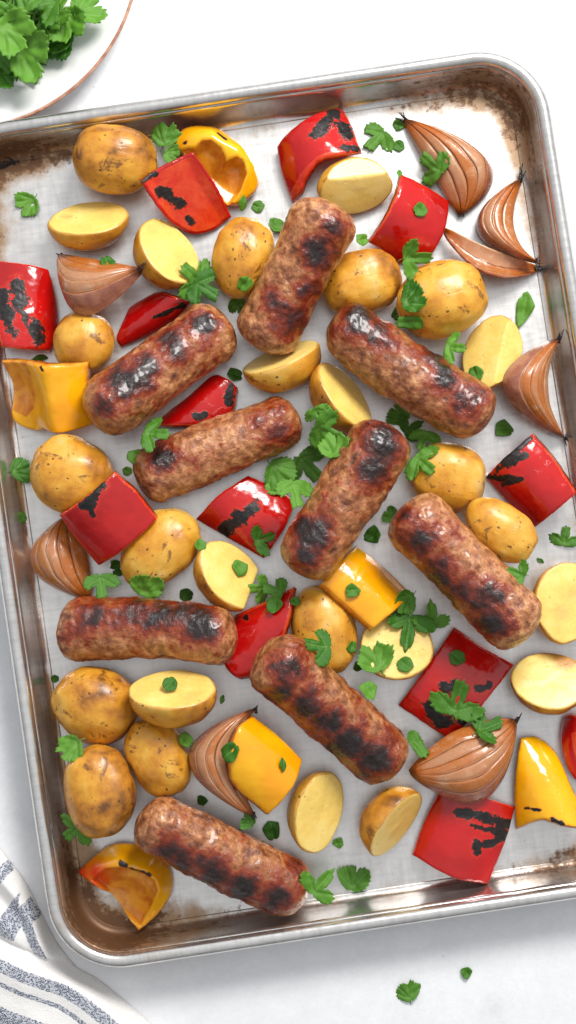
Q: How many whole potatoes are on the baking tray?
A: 13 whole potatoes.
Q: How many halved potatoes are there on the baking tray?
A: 13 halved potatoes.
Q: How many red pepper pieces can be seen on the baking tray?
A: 13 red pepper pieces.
